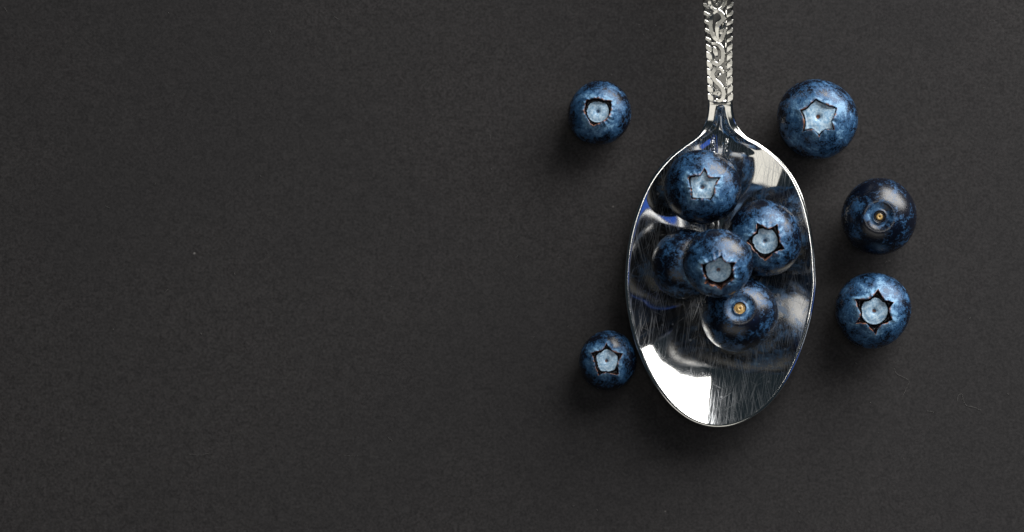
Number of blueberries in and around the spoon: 10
